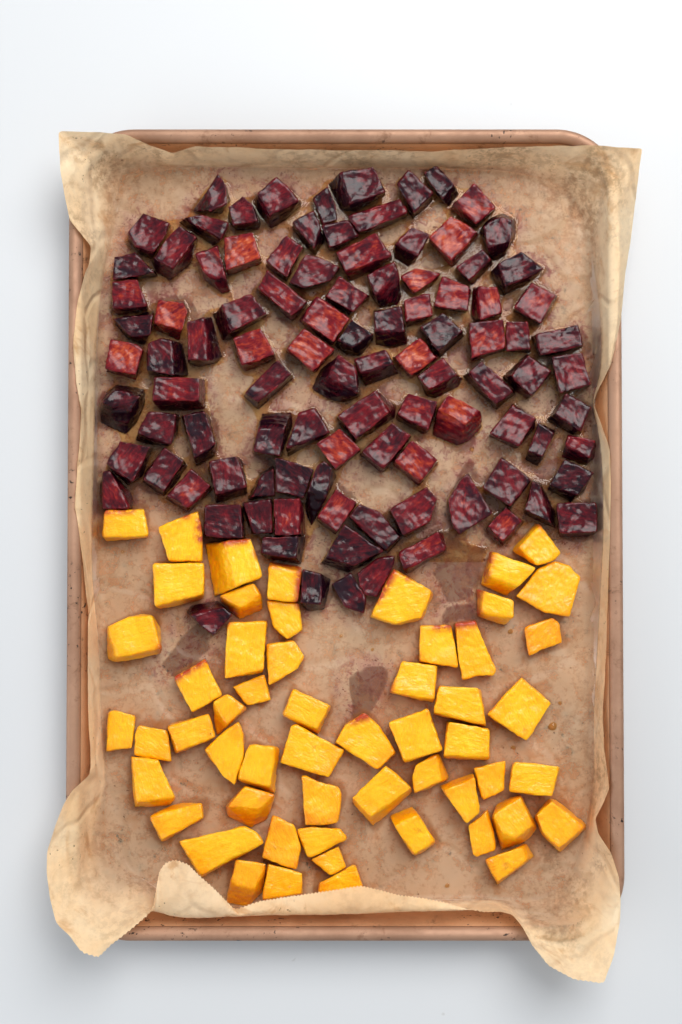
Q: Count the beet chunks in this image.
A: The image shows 100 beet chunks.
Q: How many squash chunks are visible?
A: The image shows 55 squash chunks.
